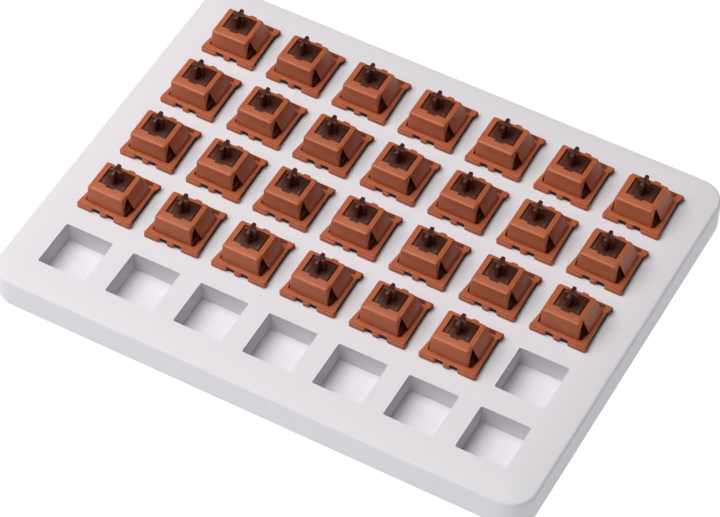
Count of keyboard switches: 27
